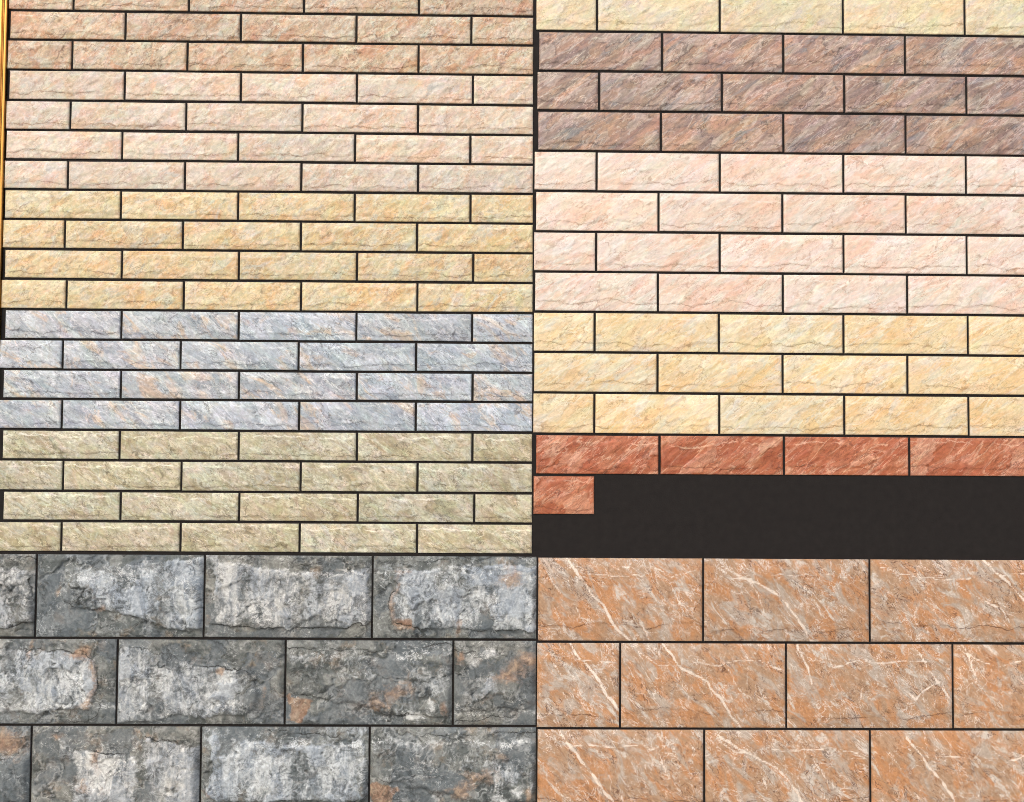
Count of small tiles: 150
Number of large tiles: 22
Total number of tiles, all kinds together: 172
